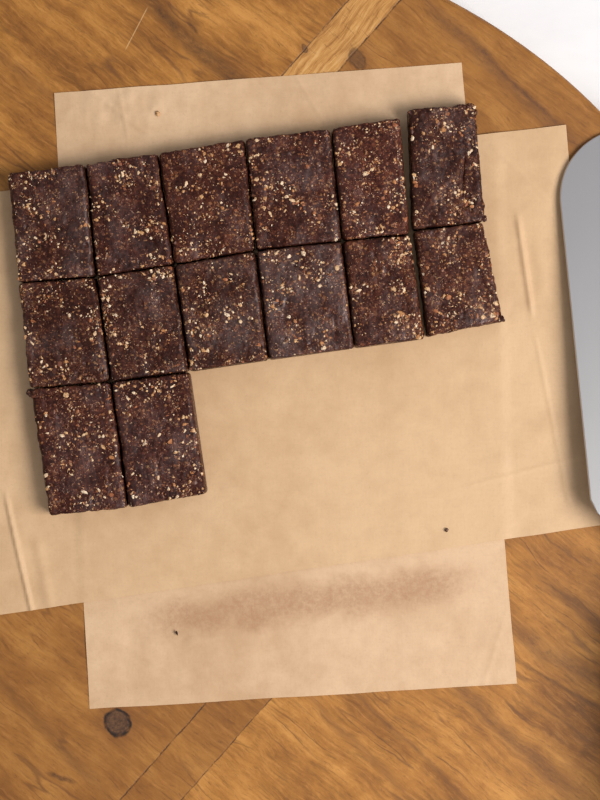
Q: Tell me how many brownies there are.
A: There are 14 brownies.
